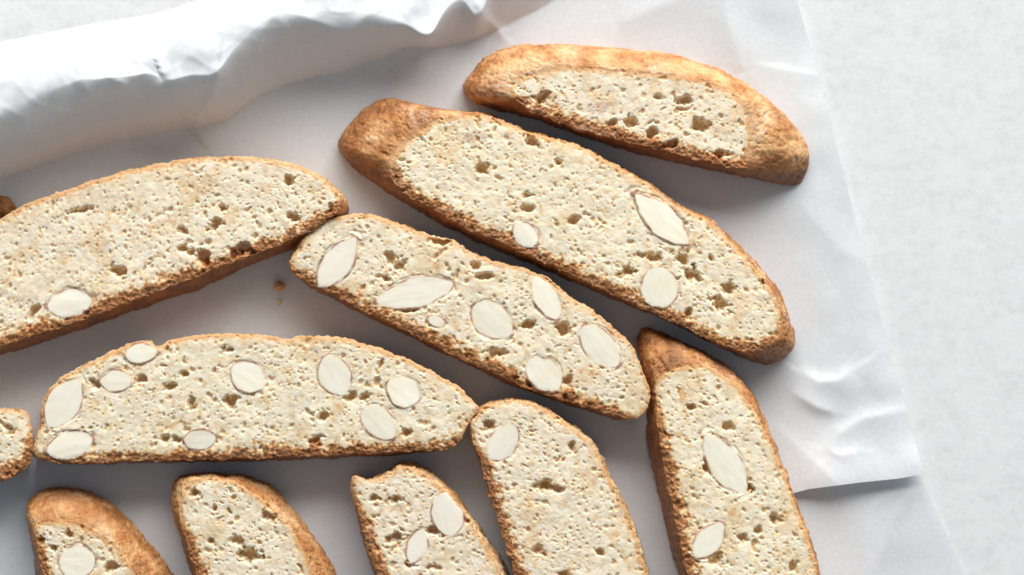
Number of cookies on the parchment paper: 11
